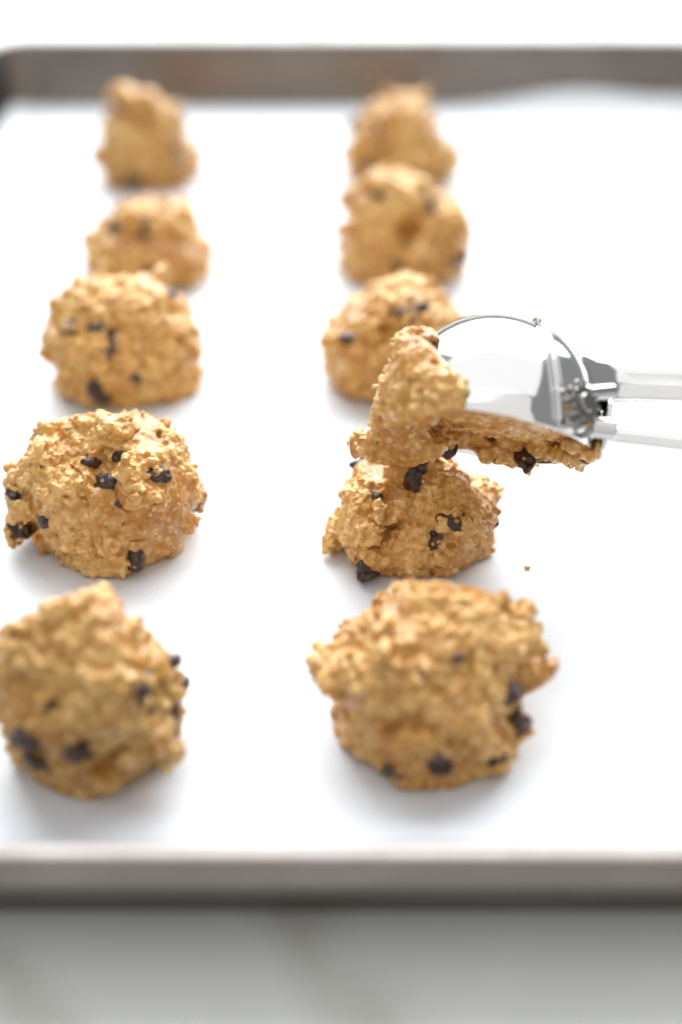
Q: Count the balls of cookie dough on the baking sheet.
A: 10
